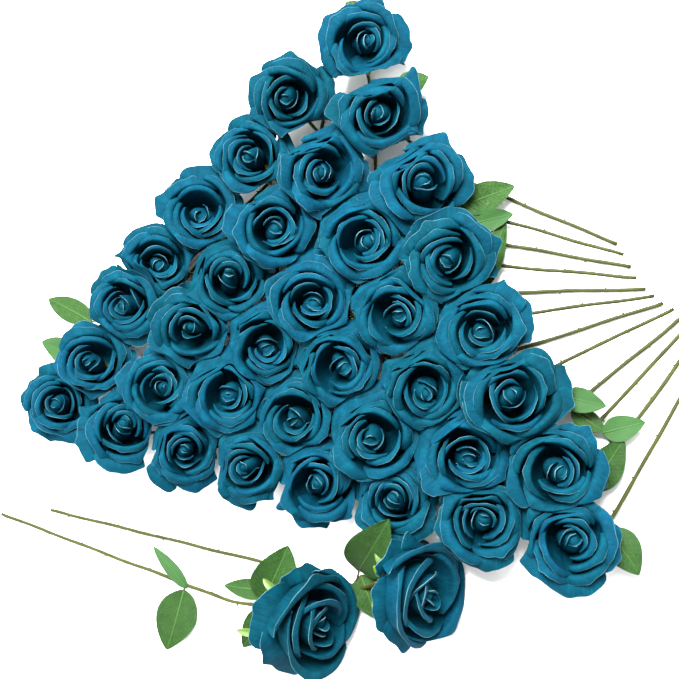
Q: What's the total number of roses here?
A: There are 38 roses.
